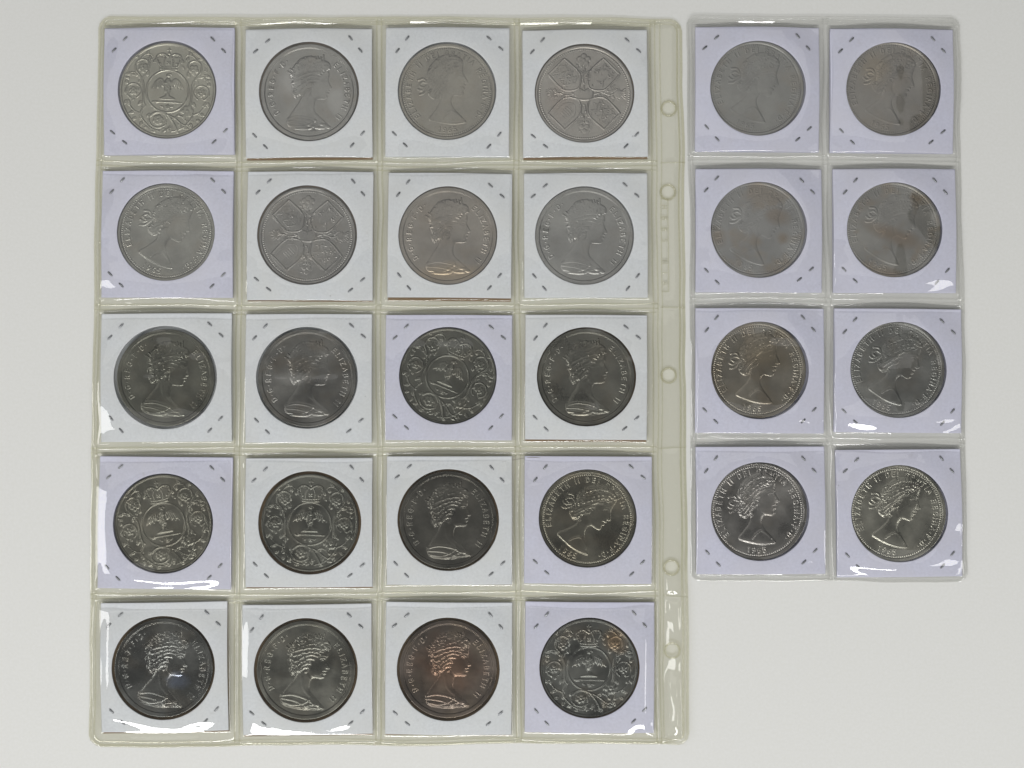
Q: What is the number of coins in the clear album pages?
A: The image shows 28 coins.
